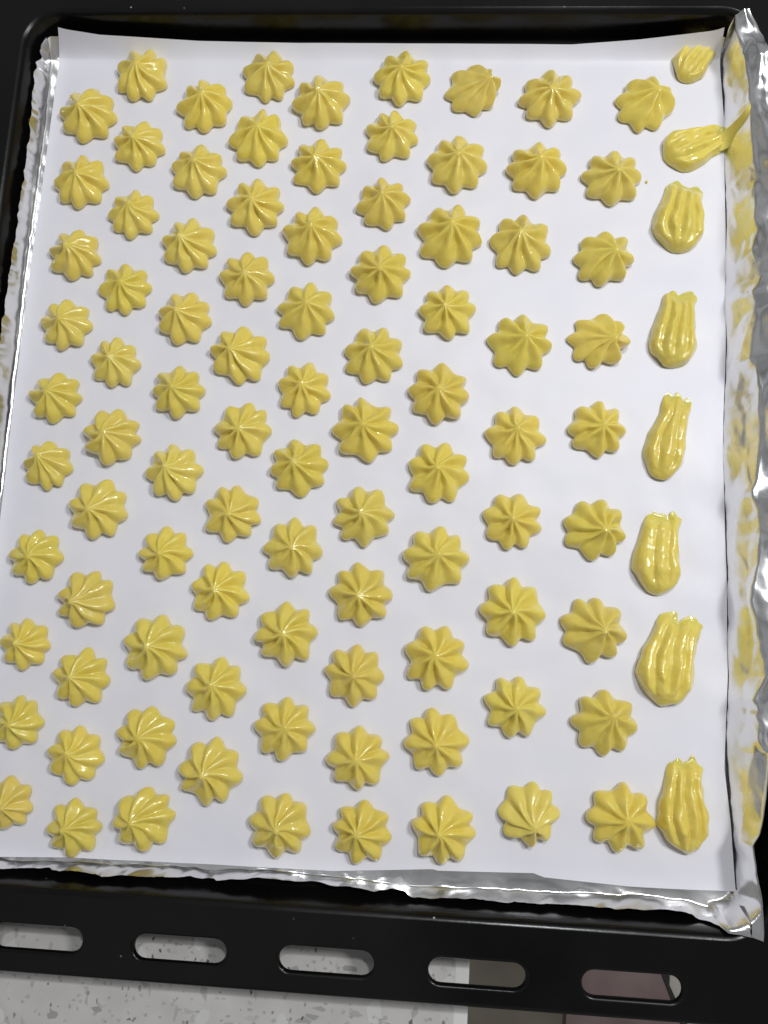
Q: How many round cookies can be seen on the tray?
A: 90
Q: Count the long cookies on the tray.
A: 8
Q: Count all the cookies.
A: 98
